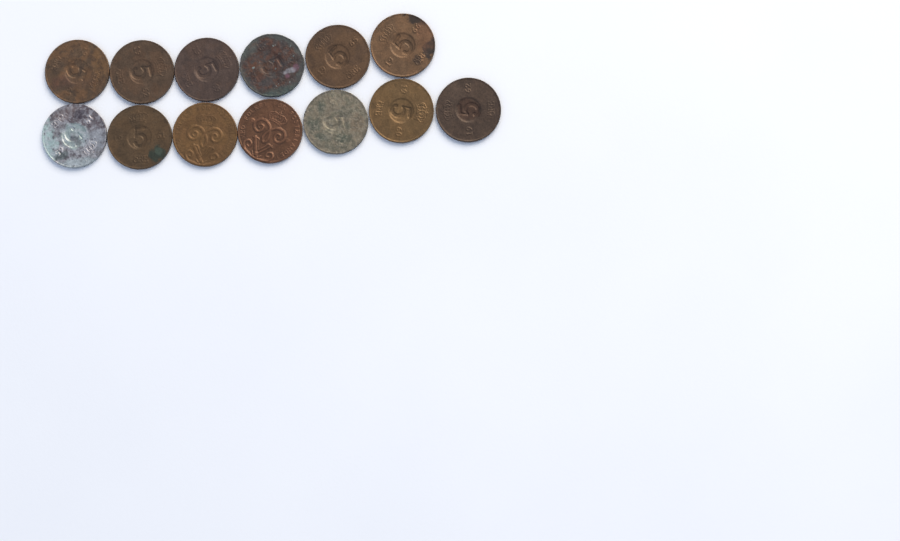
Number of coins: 13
